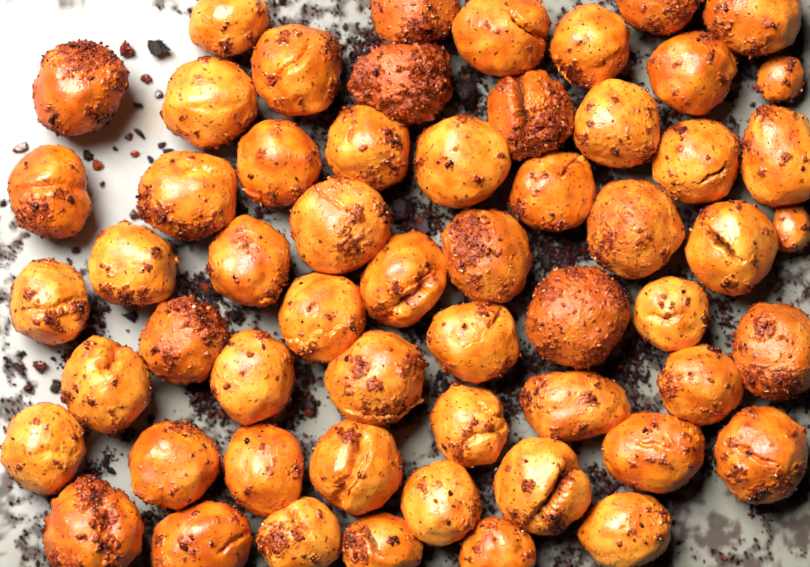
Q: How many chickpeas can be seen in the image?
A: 57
